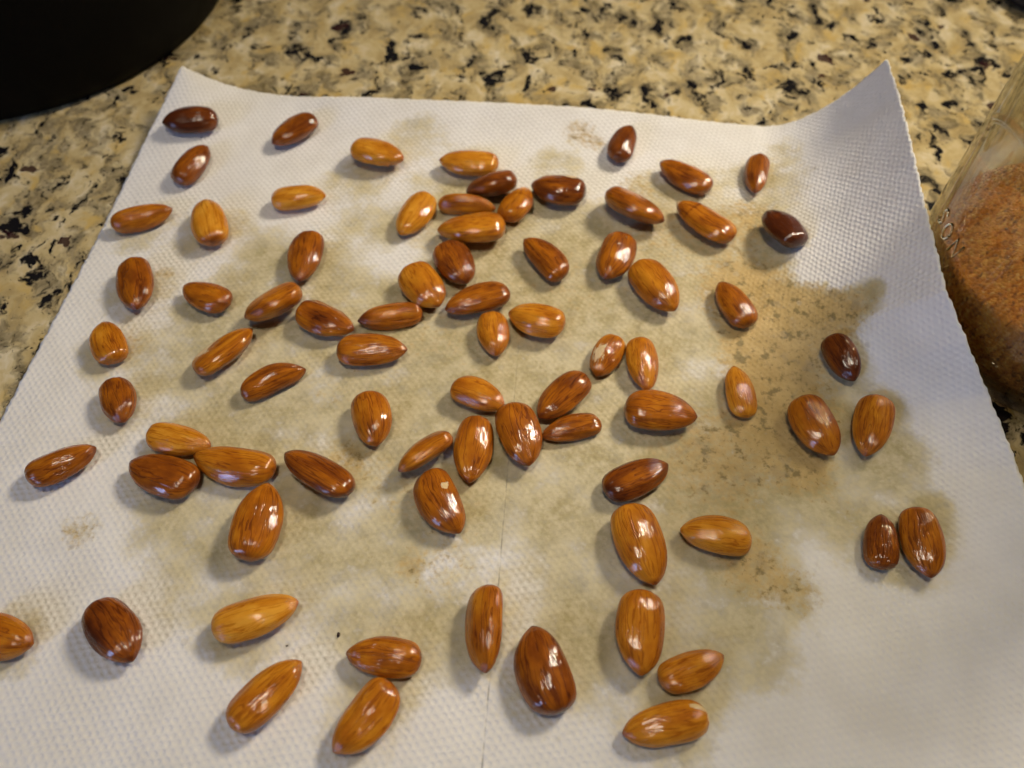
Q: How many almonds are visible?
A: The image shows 77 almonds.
